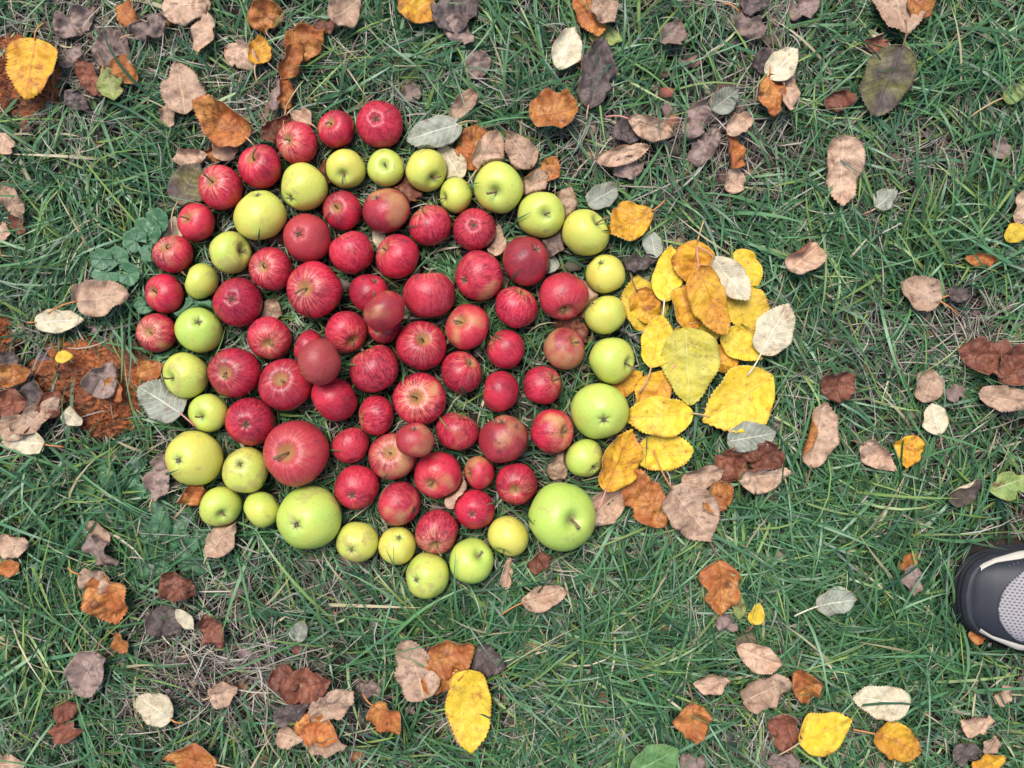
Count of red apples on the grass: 59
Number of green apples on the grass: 30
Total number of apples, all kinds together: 89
